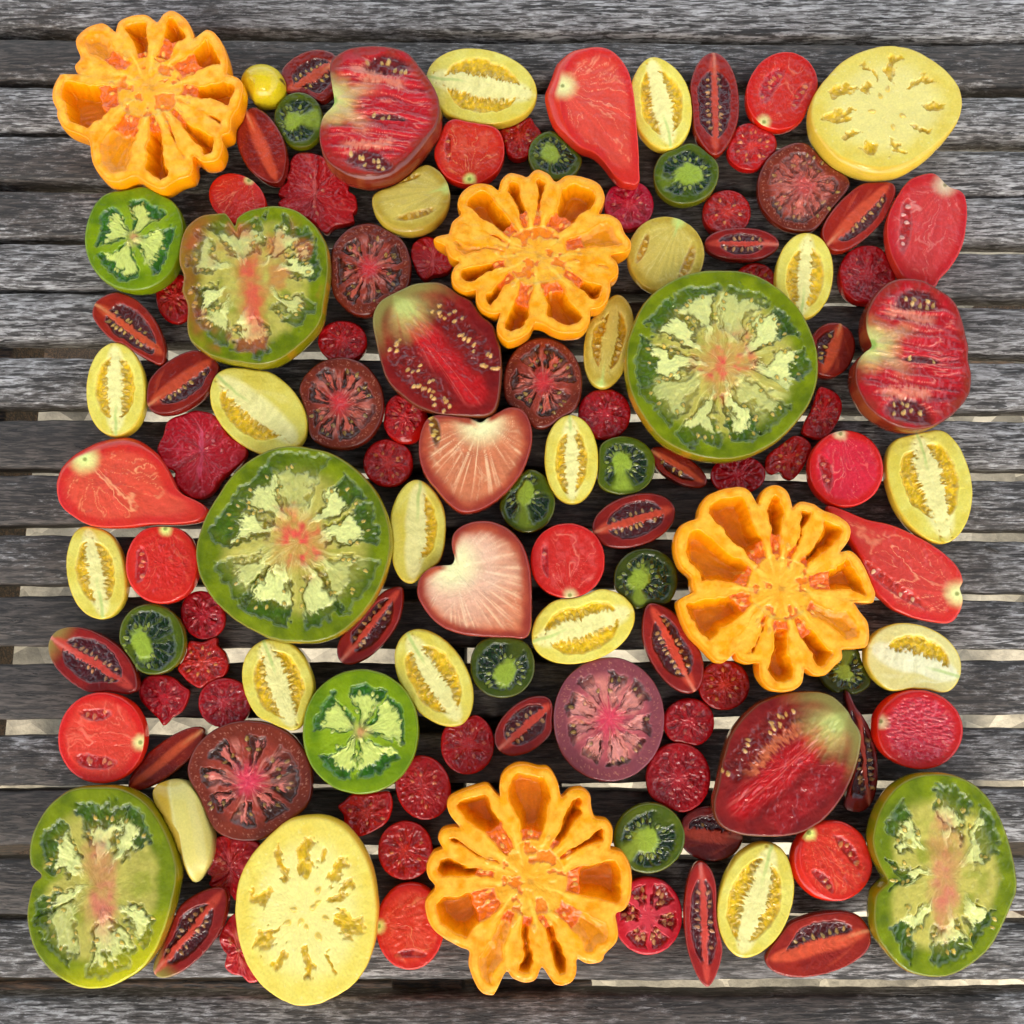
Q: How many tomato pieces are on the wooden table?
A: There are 119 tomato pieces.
